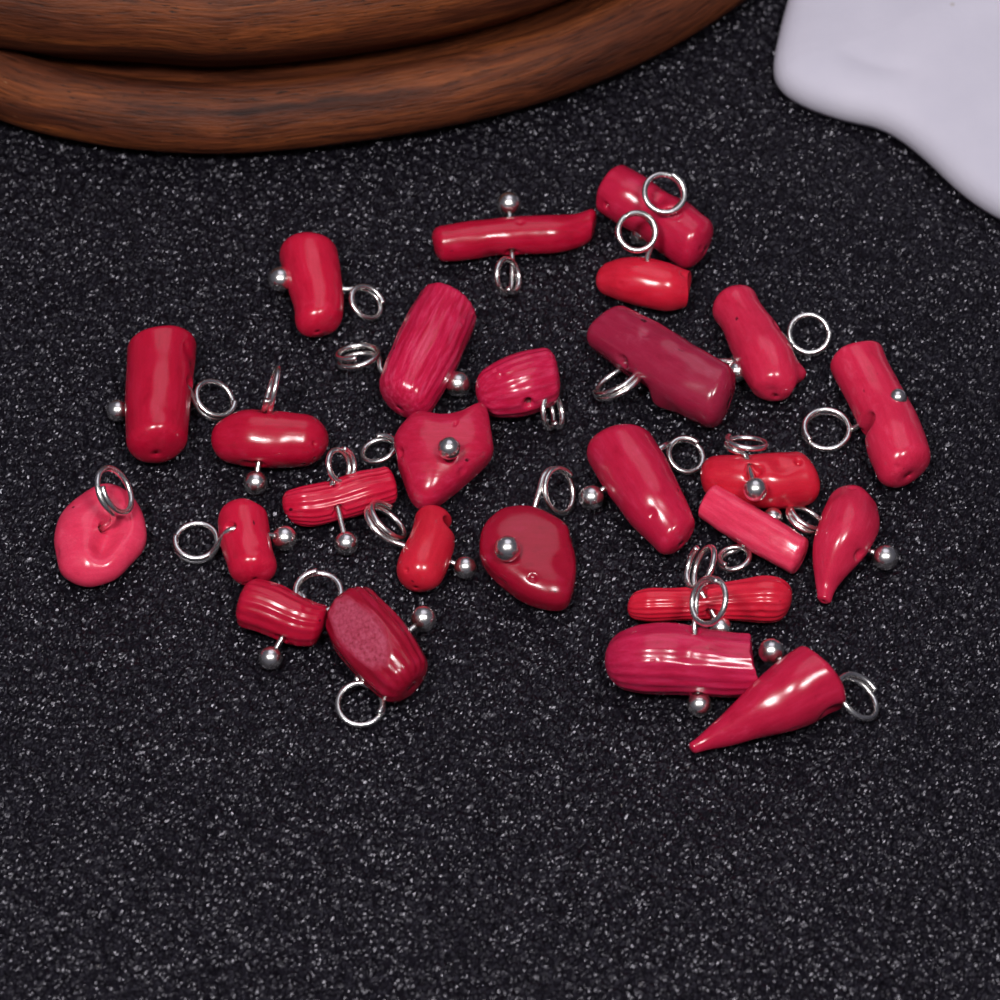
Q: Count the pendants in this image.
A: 26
